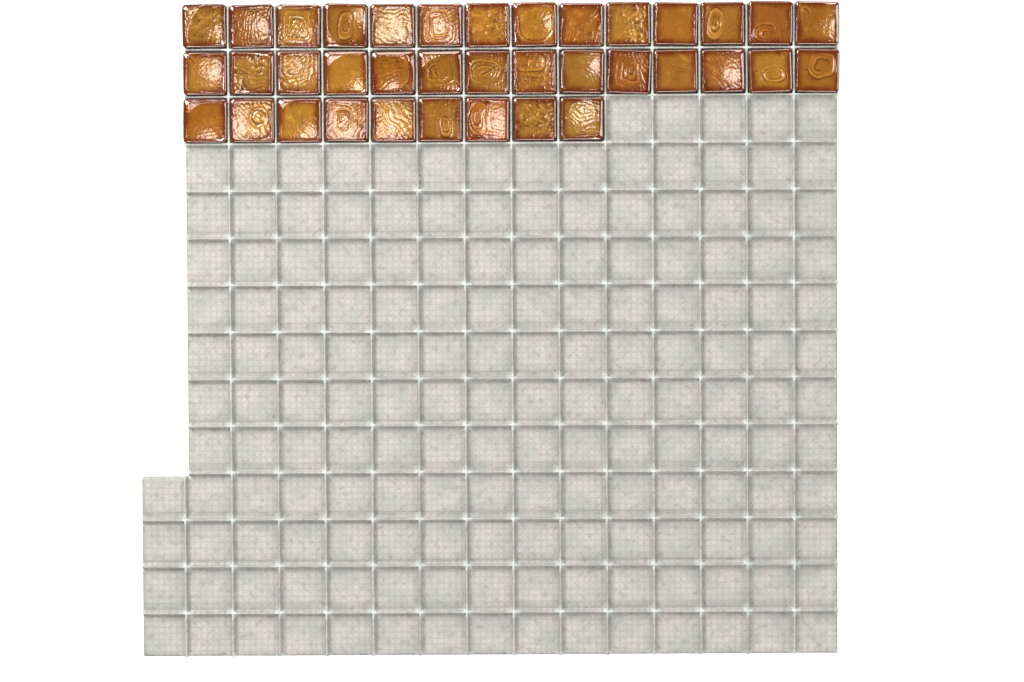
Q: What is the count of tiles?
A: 37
